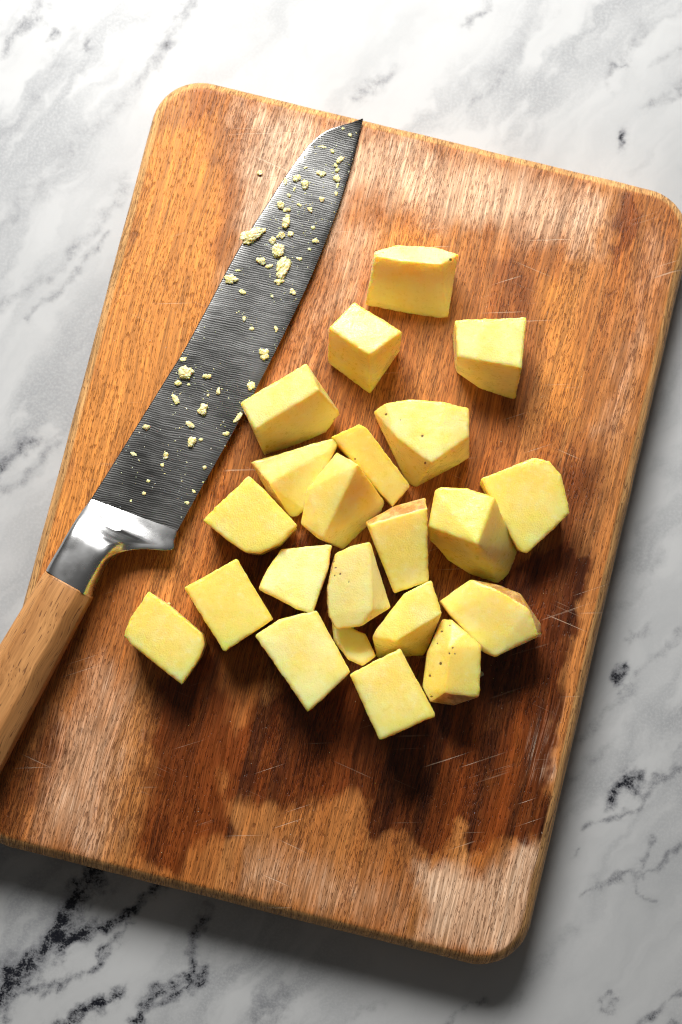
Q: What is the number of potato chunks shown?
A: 22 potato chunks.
